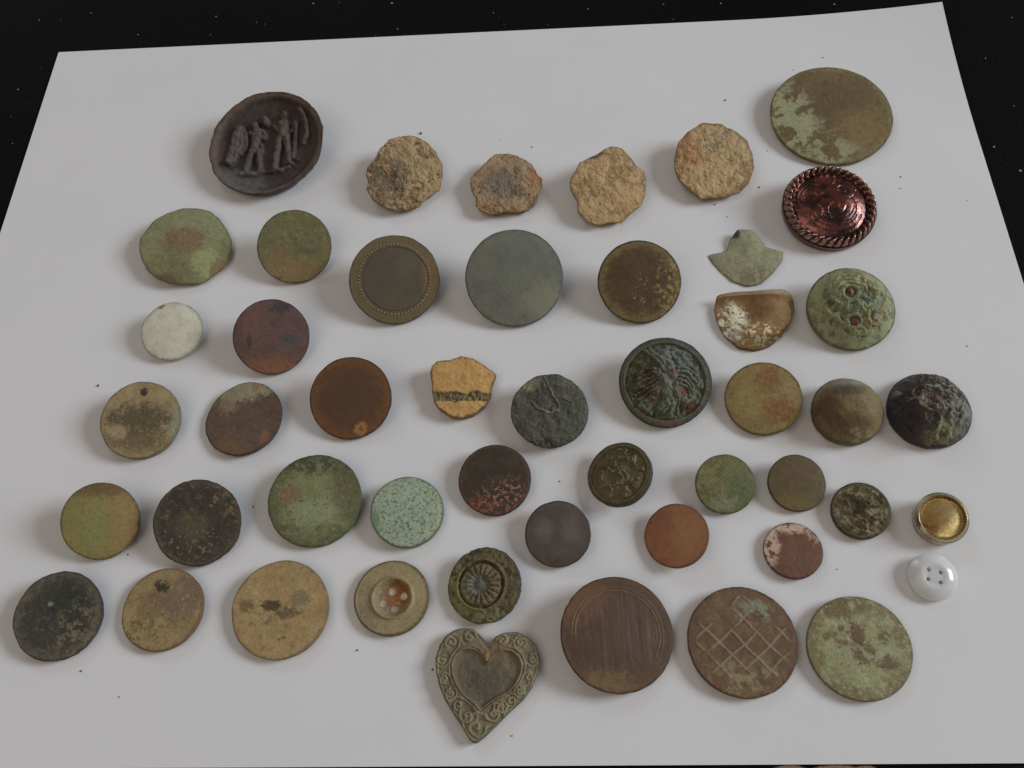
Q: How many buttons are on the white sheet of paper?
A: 48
